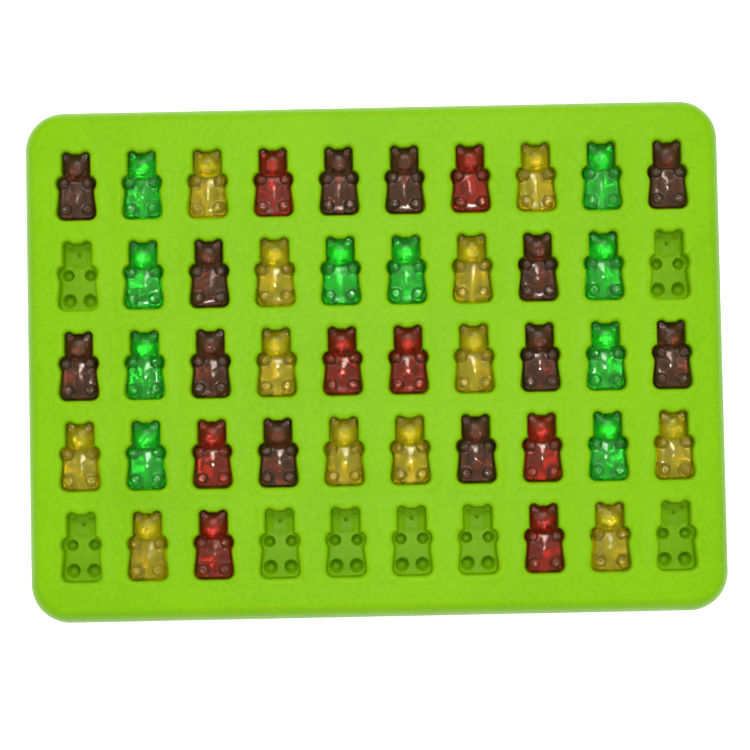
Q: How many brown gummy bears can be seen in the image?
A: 12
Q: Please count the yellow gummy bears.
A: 12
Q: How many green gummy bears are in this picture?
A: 10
